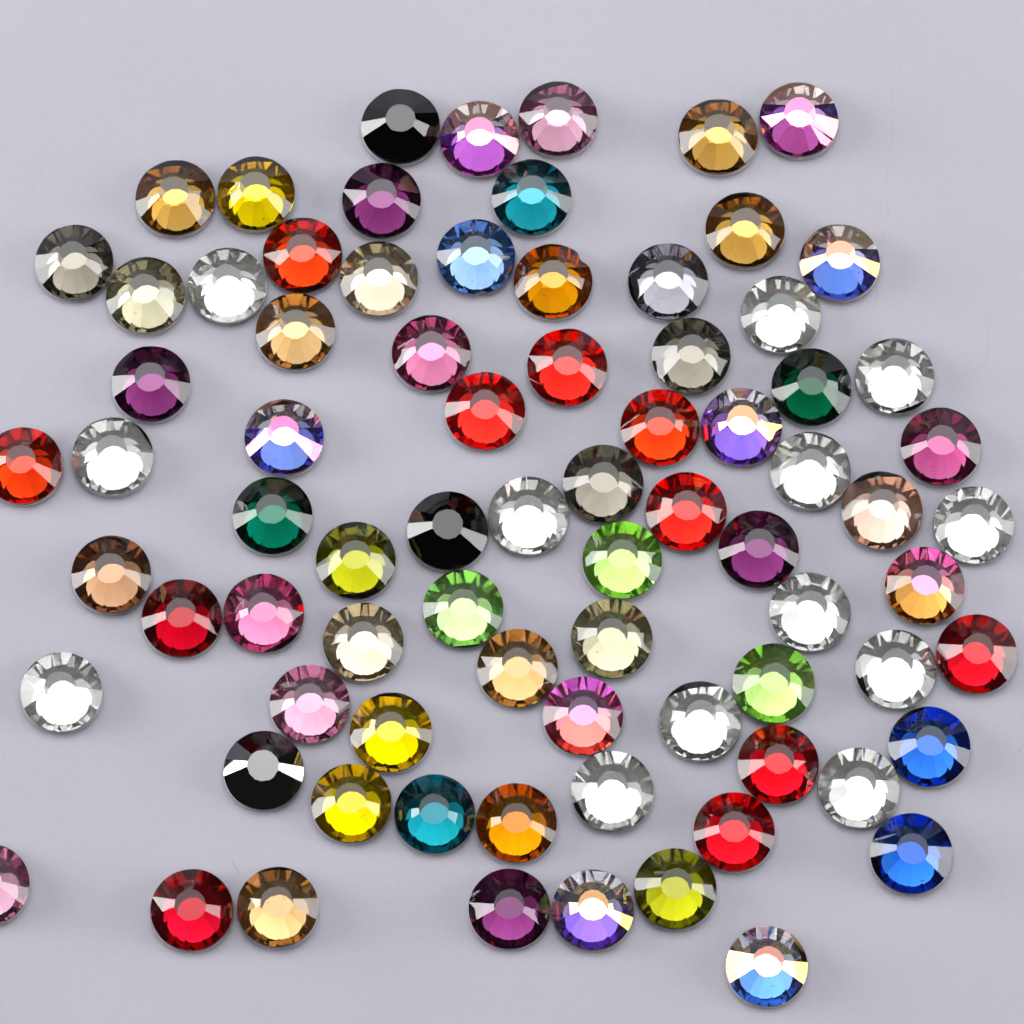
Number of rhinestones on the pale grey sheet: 79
